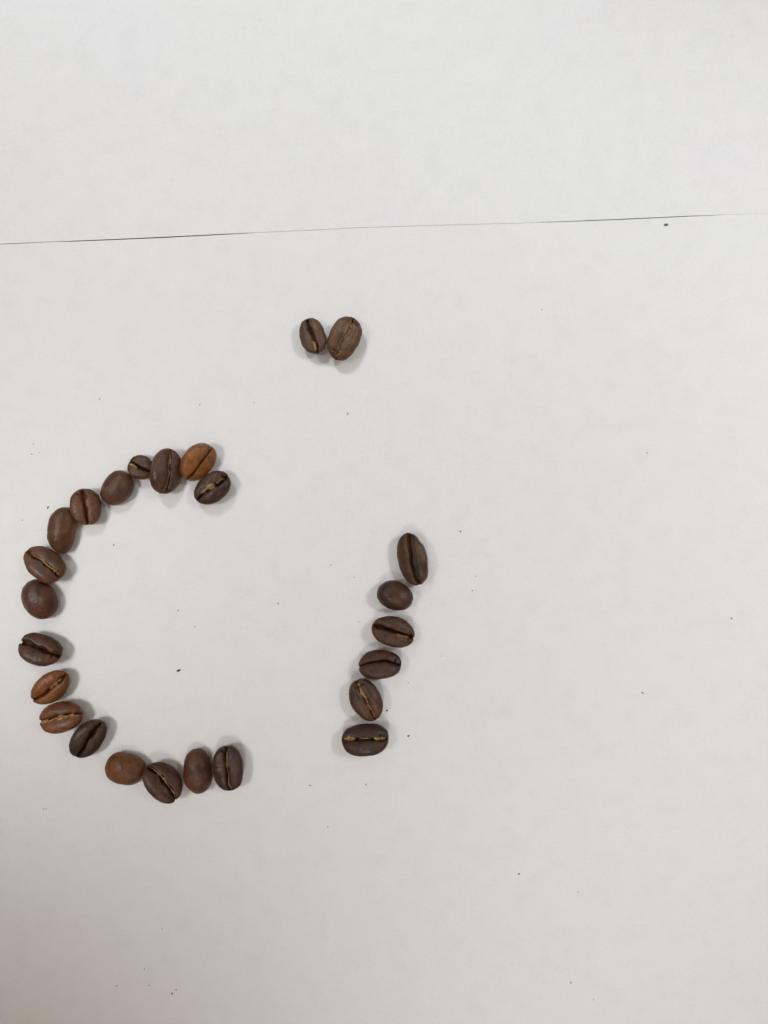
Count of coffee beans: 25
